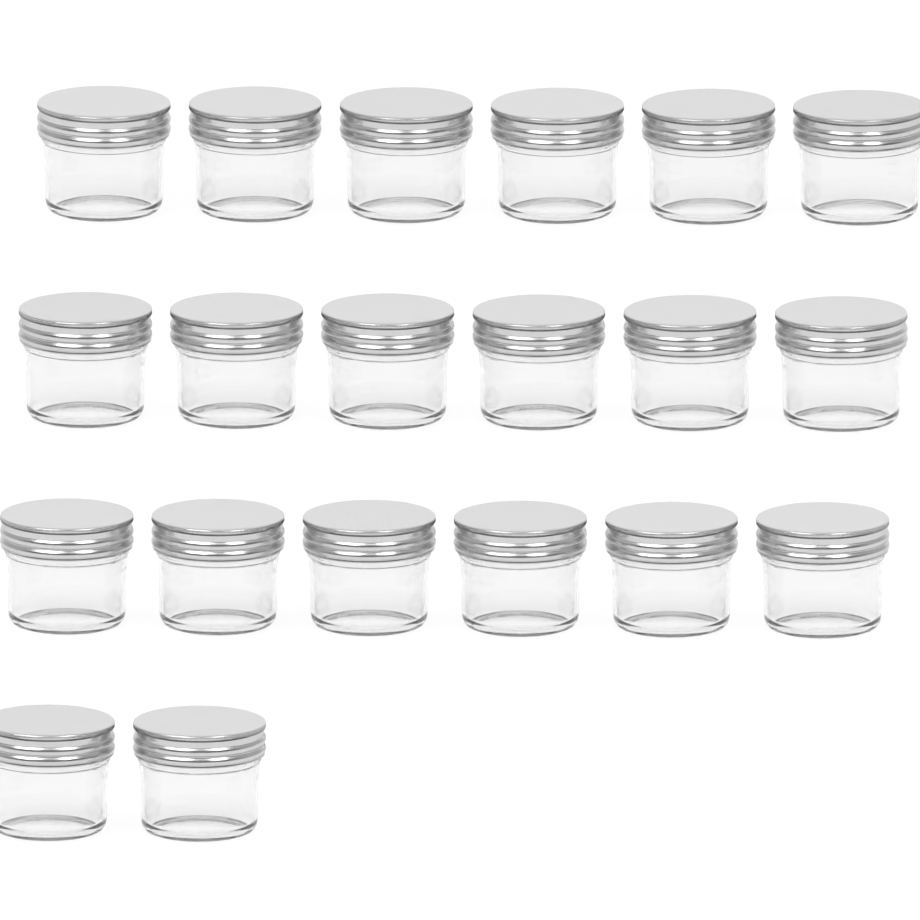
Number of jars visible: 20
